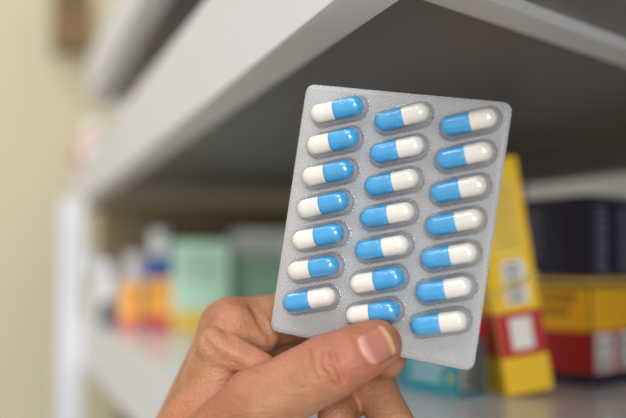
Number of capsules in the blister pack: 21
